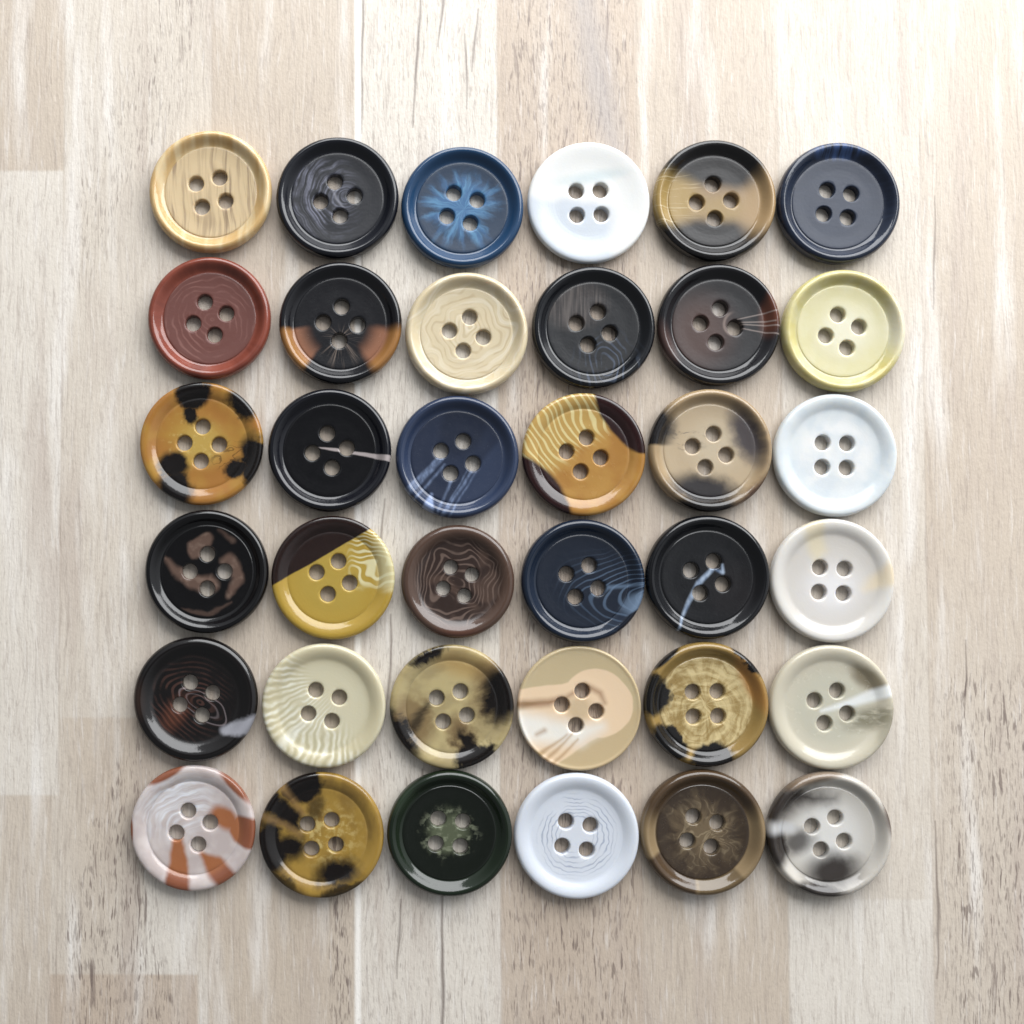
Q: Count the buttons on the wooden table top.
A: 36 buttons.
